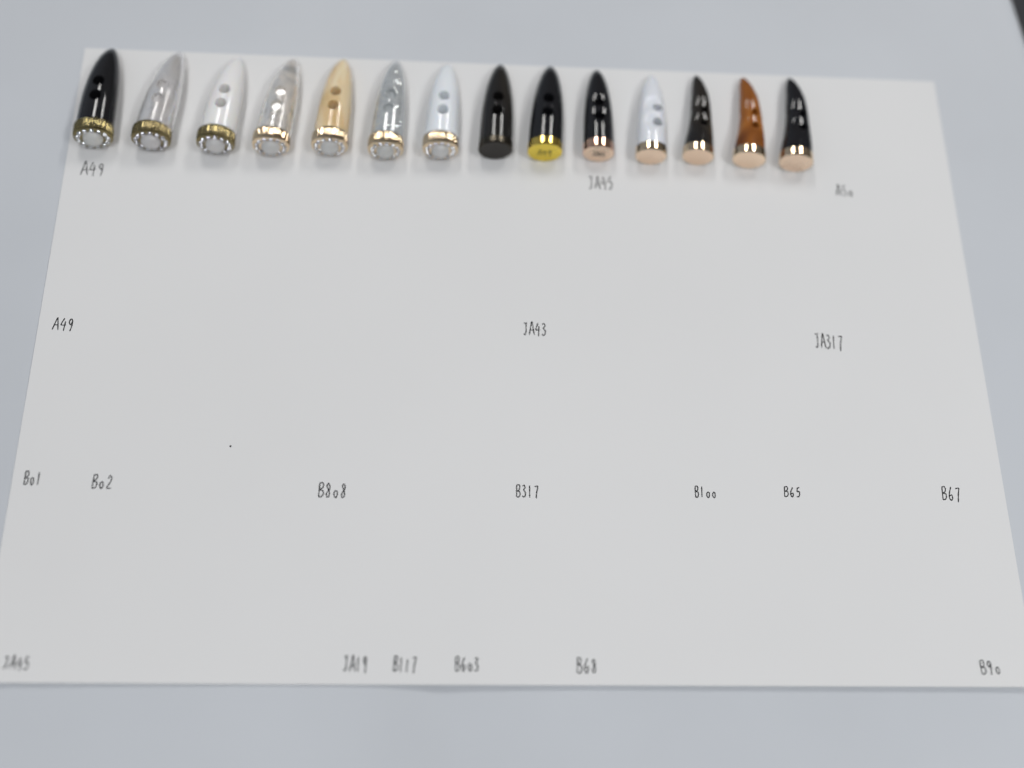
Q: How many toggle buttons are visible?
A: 14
